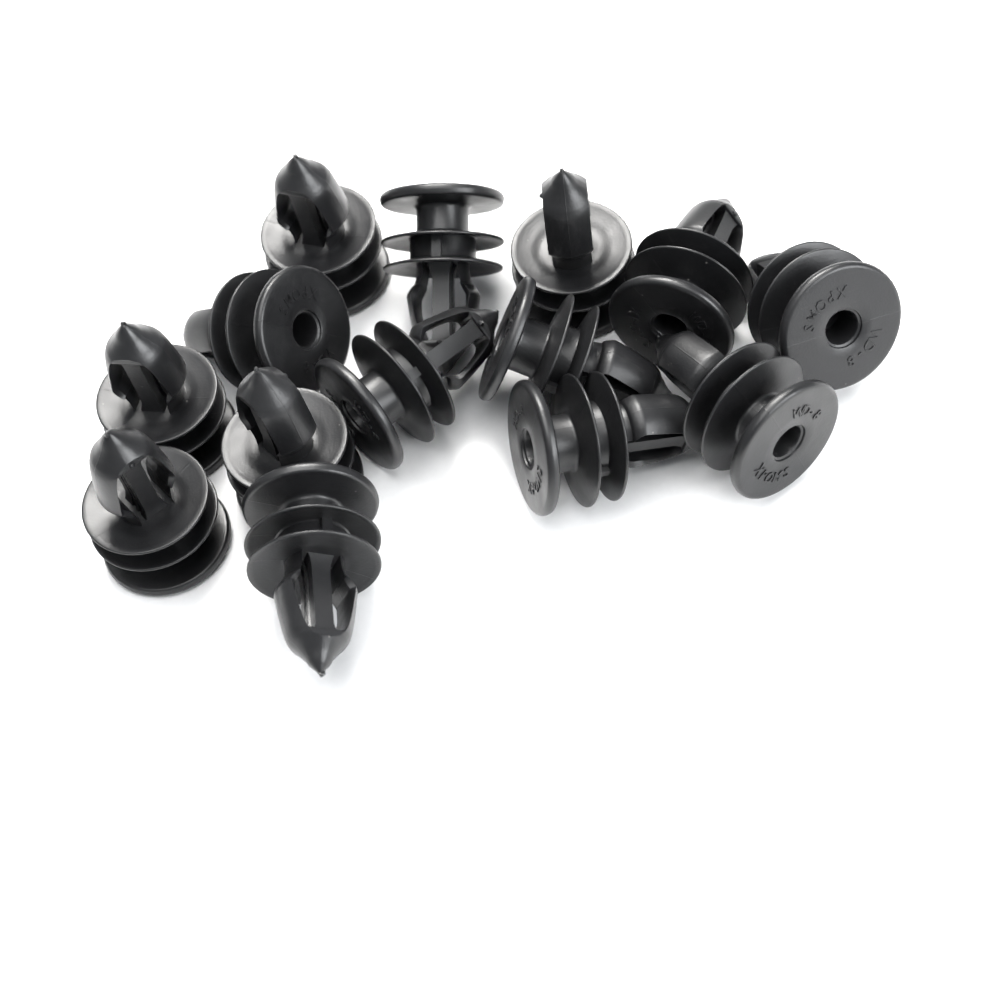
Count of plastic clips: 14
